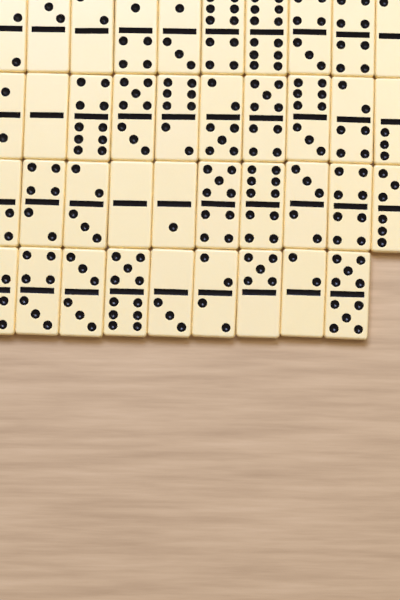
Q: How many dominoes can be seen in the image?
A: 39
